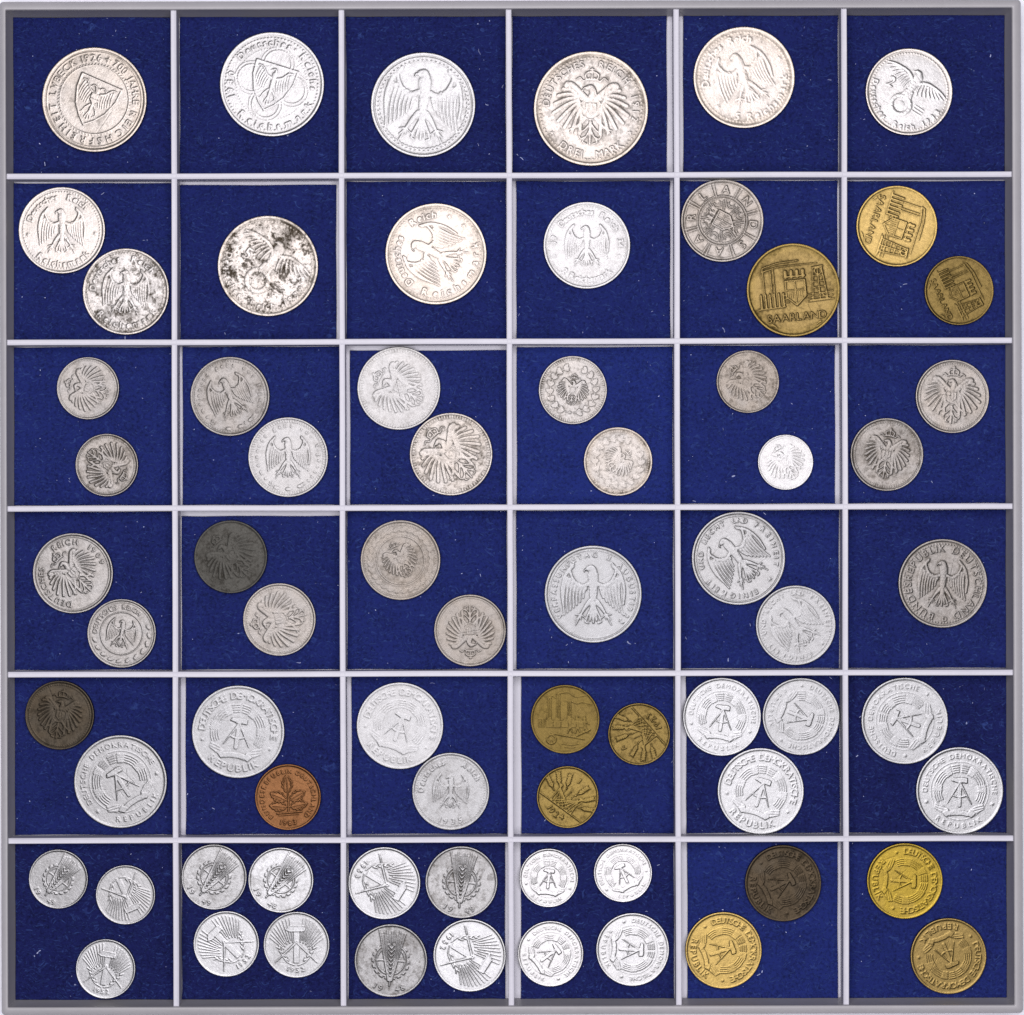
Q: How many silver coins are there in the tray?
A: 57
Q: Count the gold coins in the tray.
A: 9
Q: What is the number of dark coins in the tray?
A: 3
